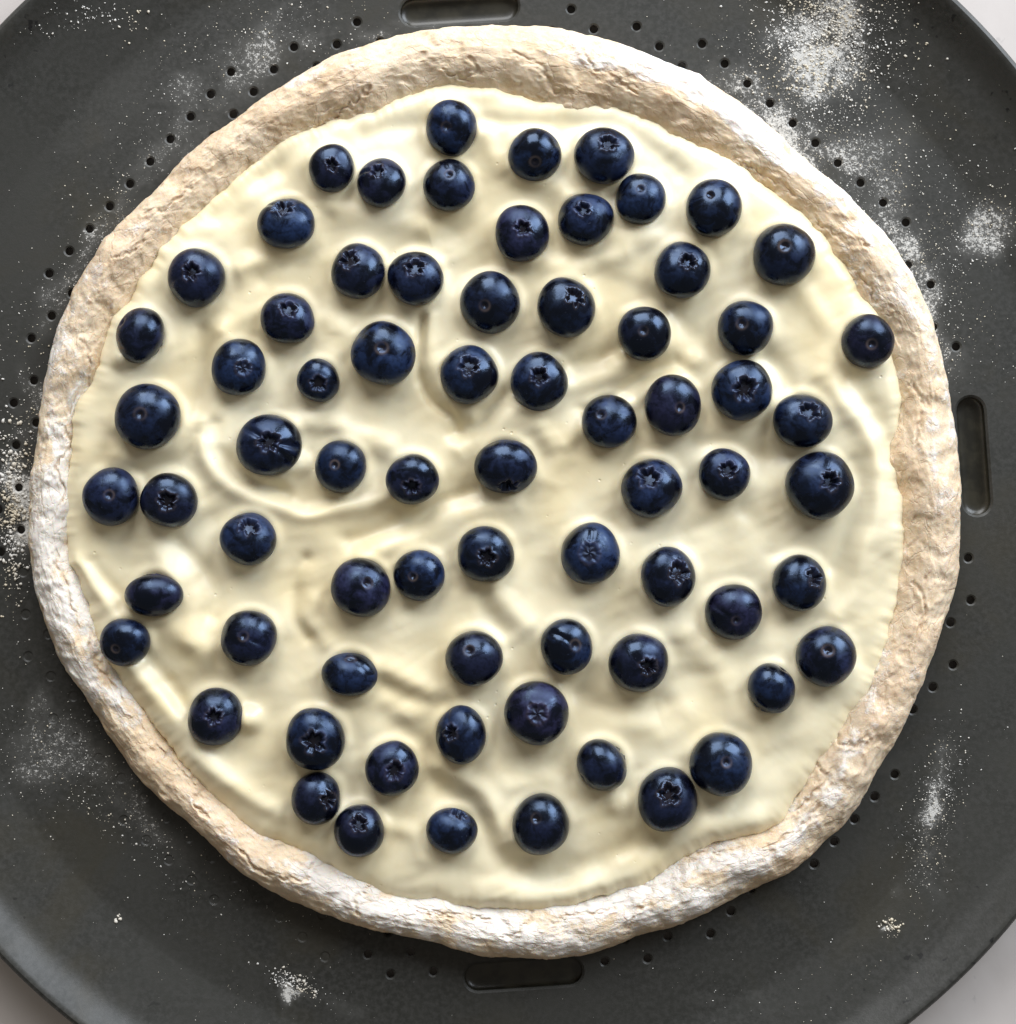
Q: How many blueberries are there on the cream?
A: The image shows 71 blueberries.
